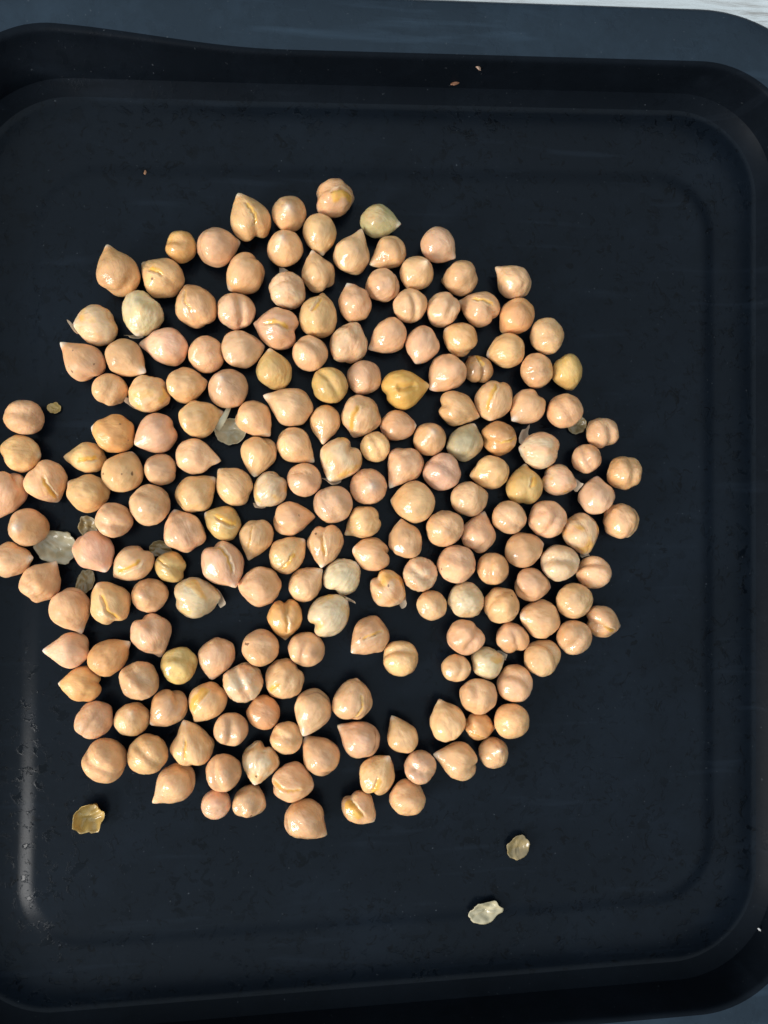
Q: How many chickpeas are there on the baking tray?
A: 200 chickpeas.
